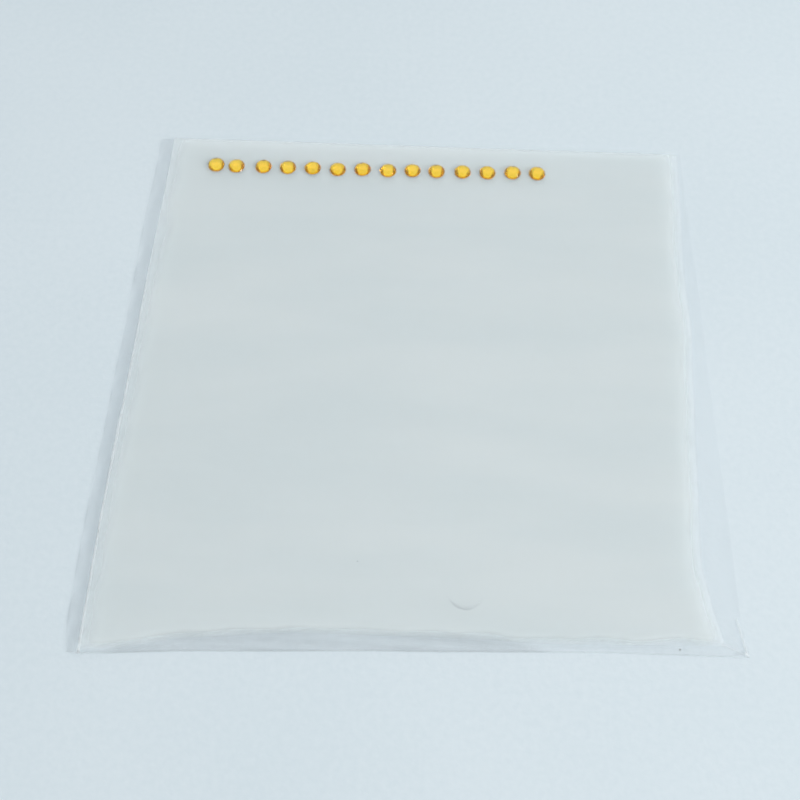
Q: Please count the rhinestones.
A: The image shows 14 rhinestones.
